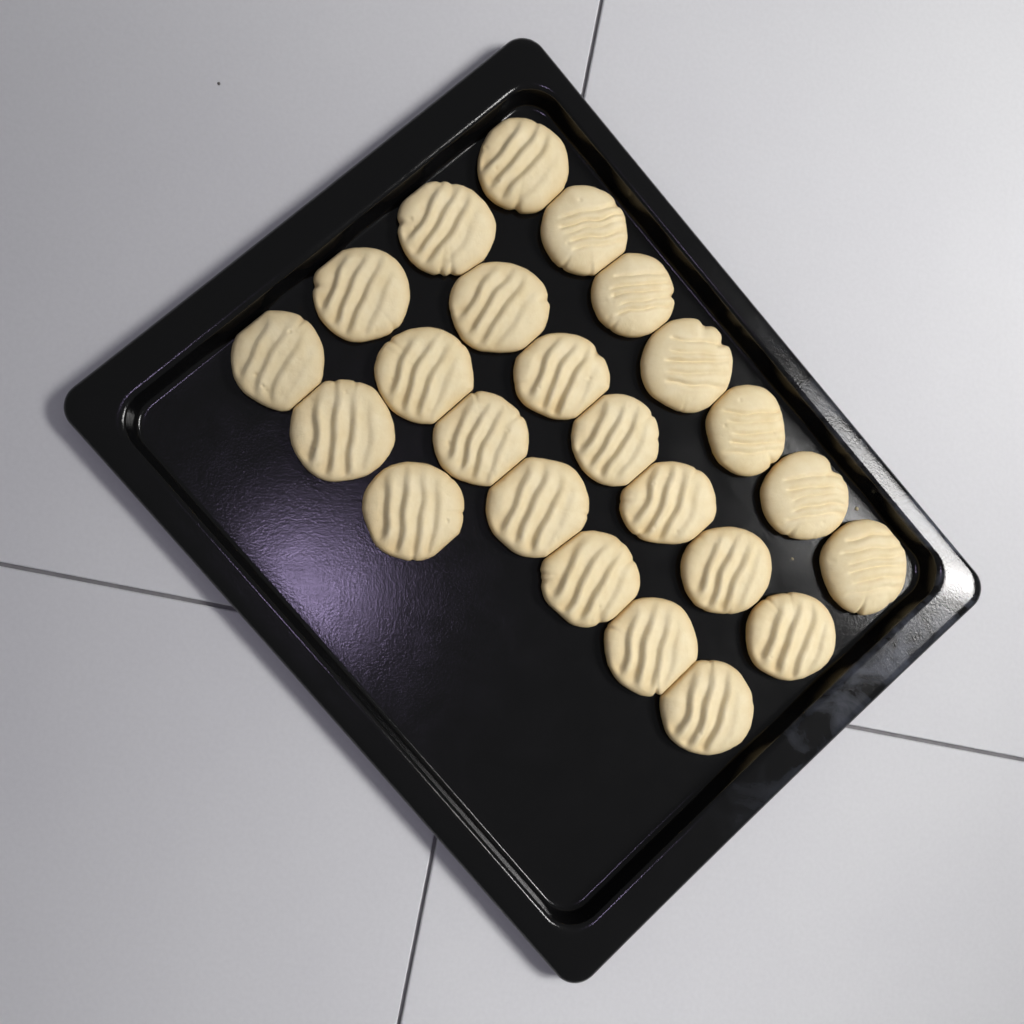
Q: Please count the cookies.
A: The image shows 24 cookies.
